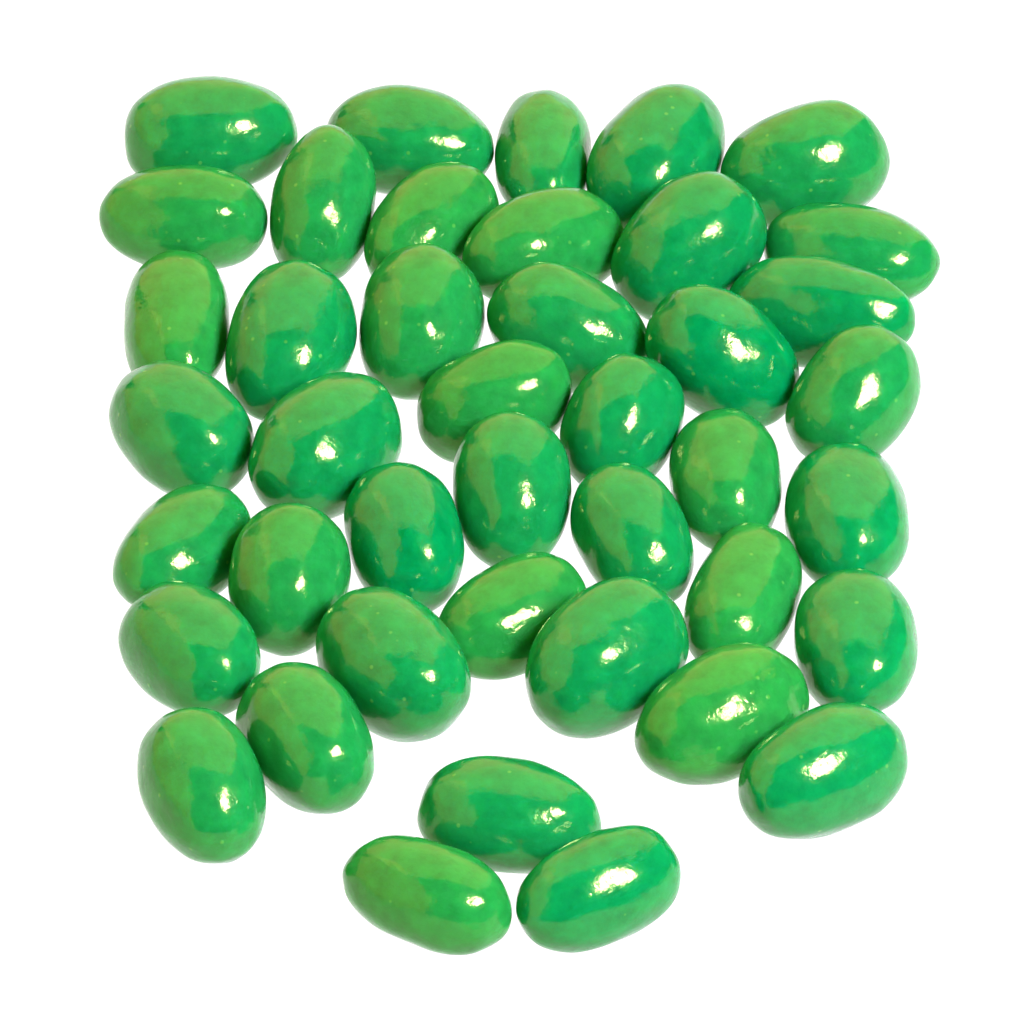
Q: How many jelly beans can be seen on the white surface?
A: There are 42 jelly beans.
